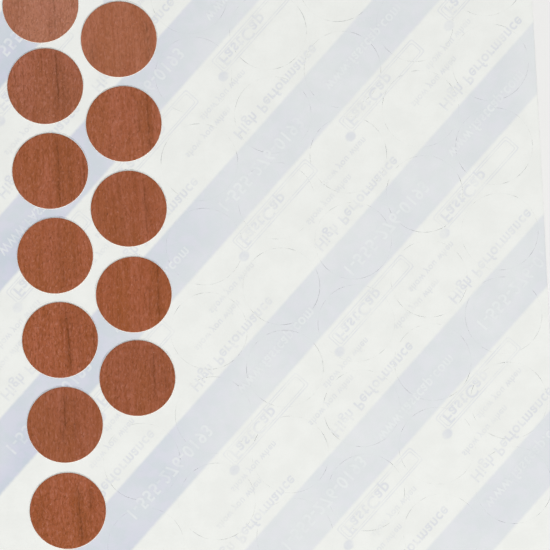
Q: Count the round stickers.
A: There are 12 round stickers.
